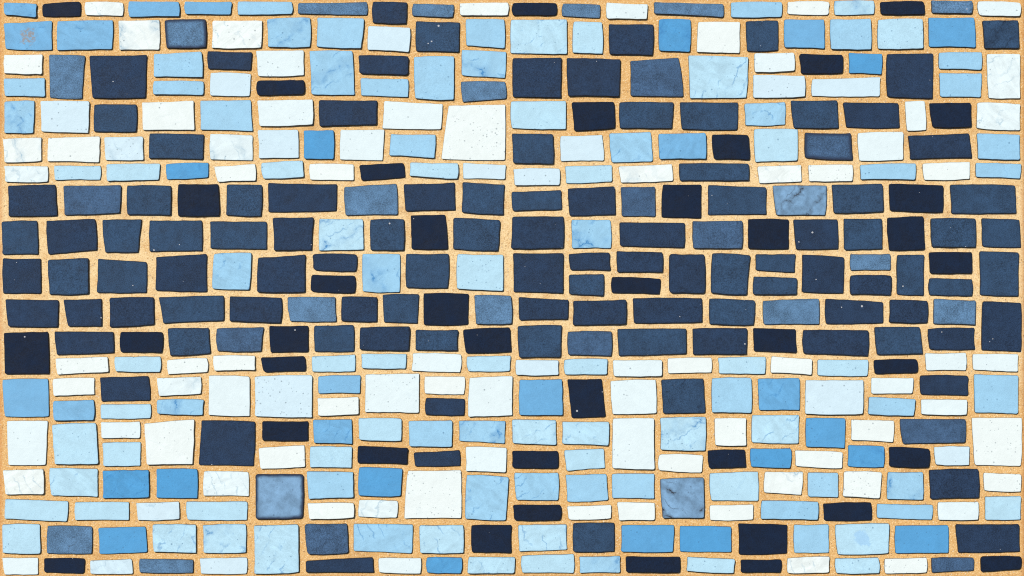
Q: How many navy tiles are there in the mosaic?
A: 141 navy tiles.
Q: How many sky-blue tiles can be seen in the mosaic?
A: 121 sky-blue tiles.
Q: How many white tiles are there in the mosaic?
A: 93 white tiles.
